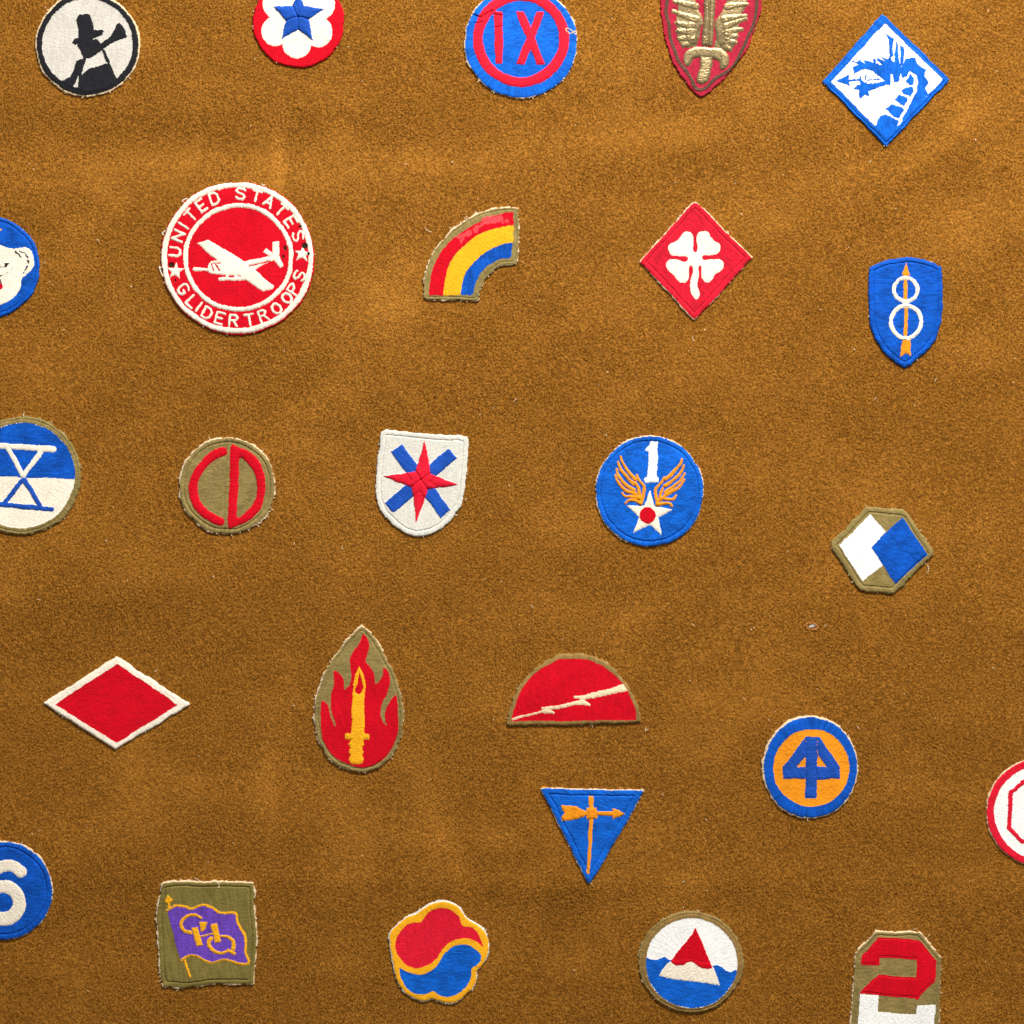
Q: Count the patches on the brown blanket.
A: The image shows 26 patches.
